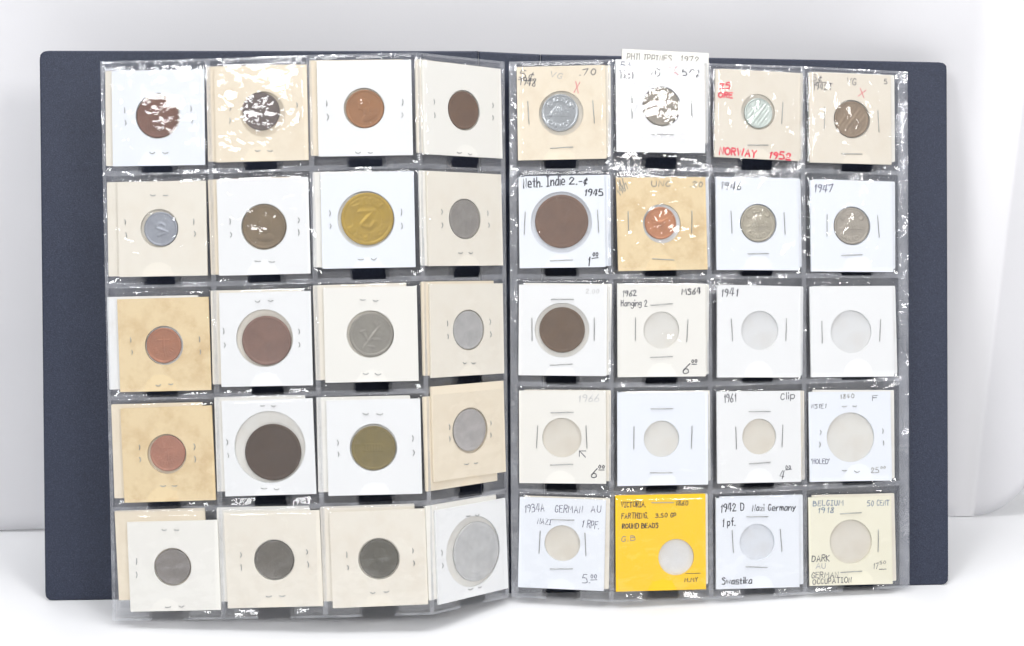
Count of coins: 29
